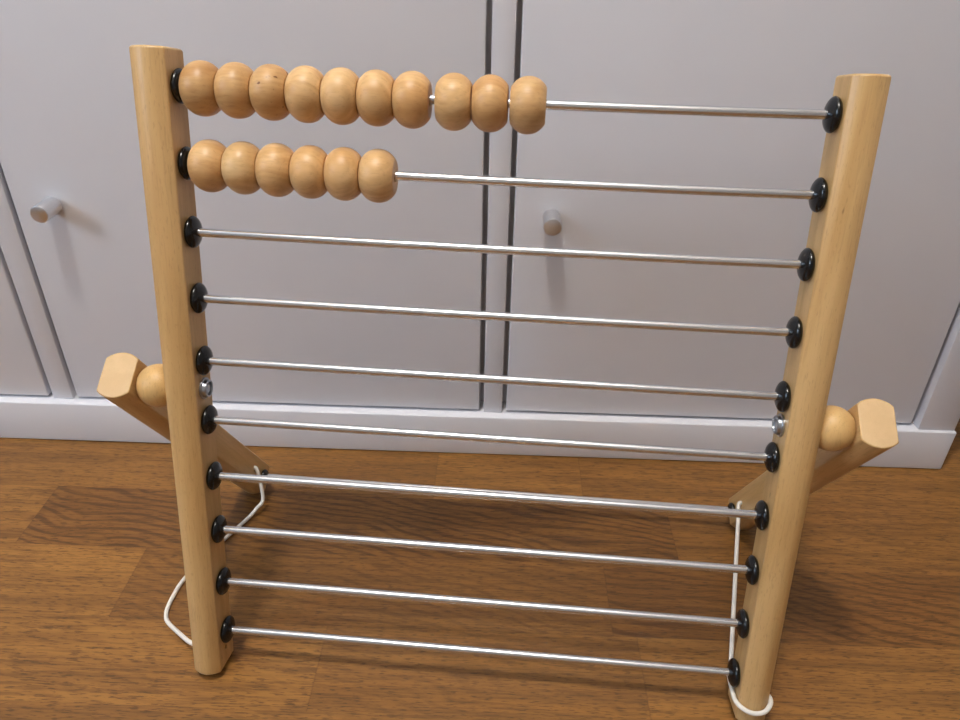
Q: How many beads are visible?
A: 16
